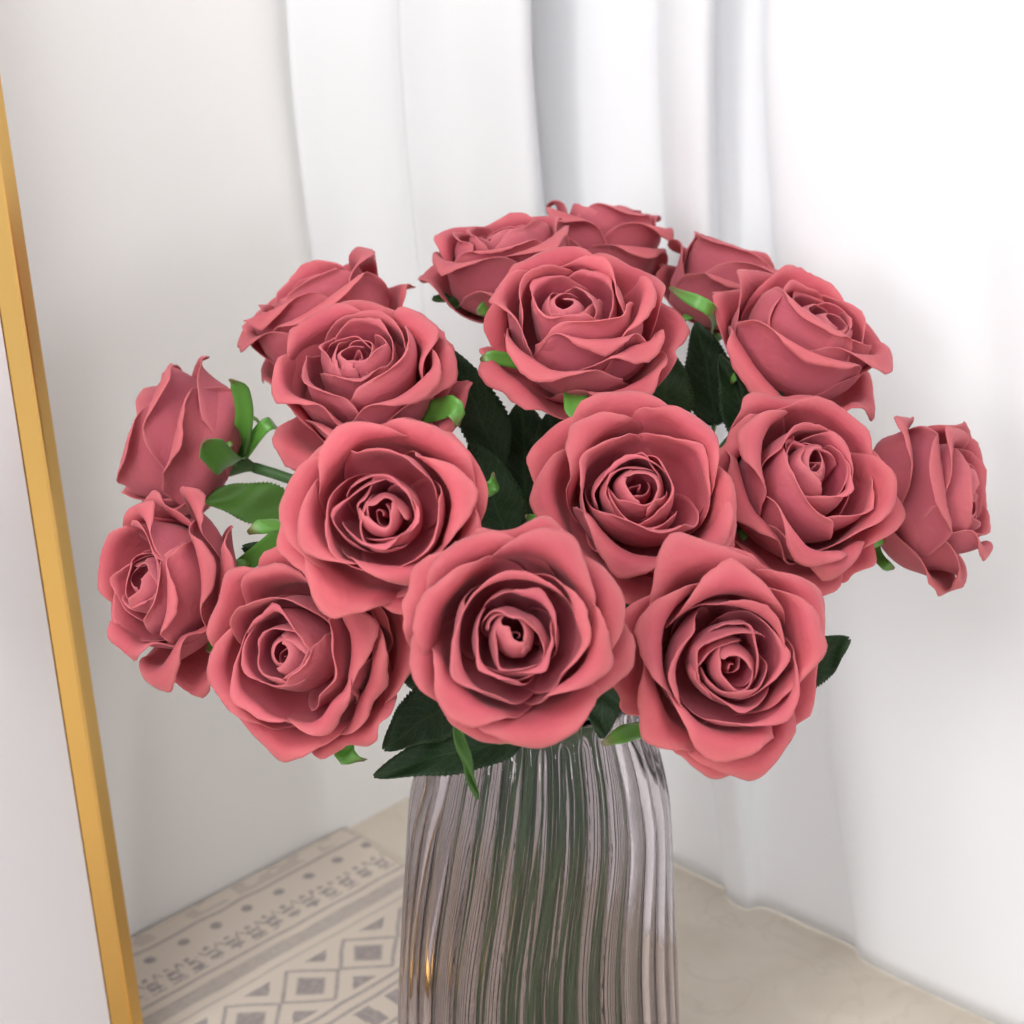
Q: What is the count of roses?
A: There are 16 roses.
